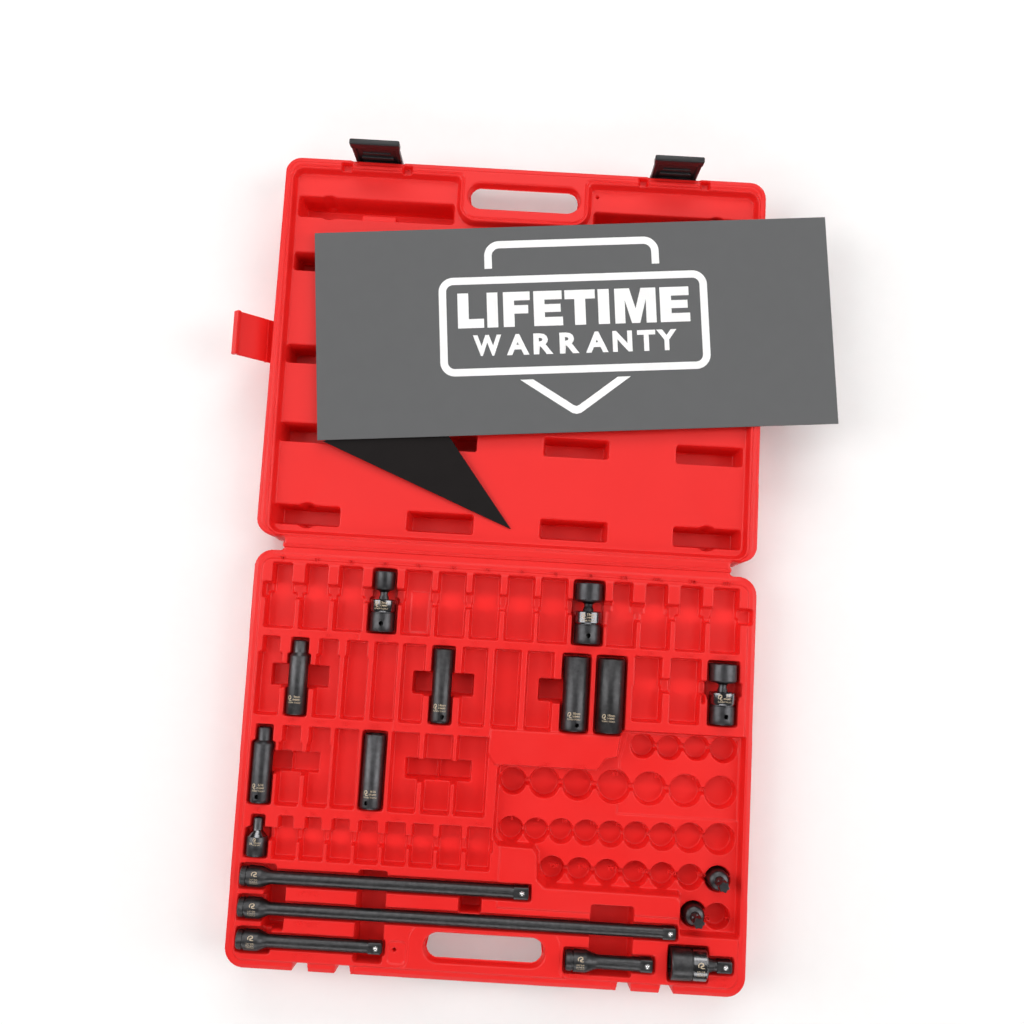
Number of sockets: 12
